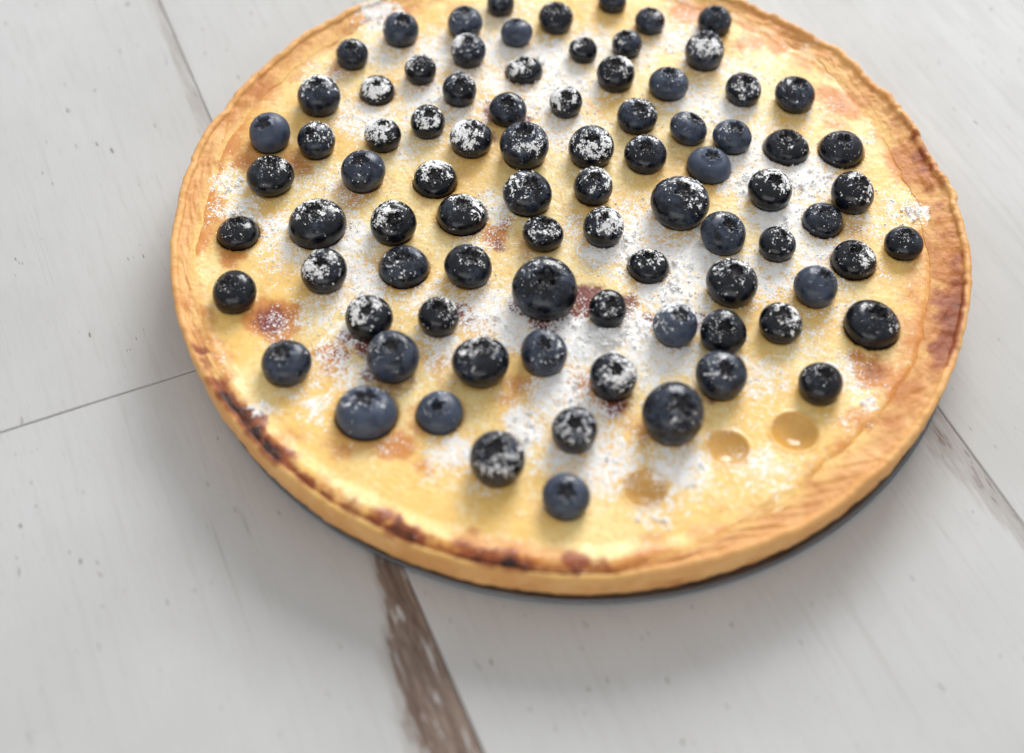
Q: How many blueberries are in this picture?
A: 85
